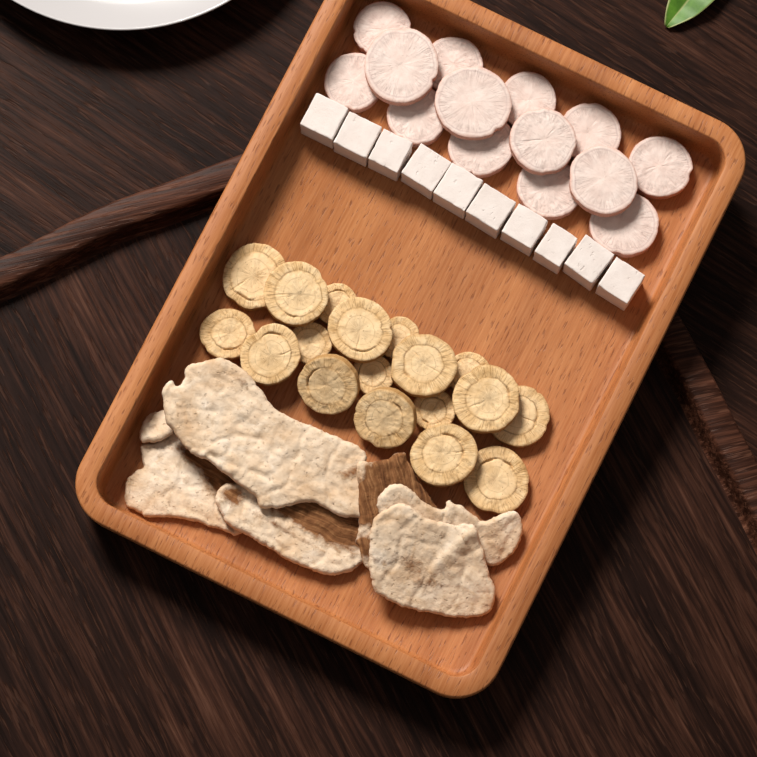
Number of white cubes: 10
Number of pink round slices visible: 14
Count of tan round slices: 18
